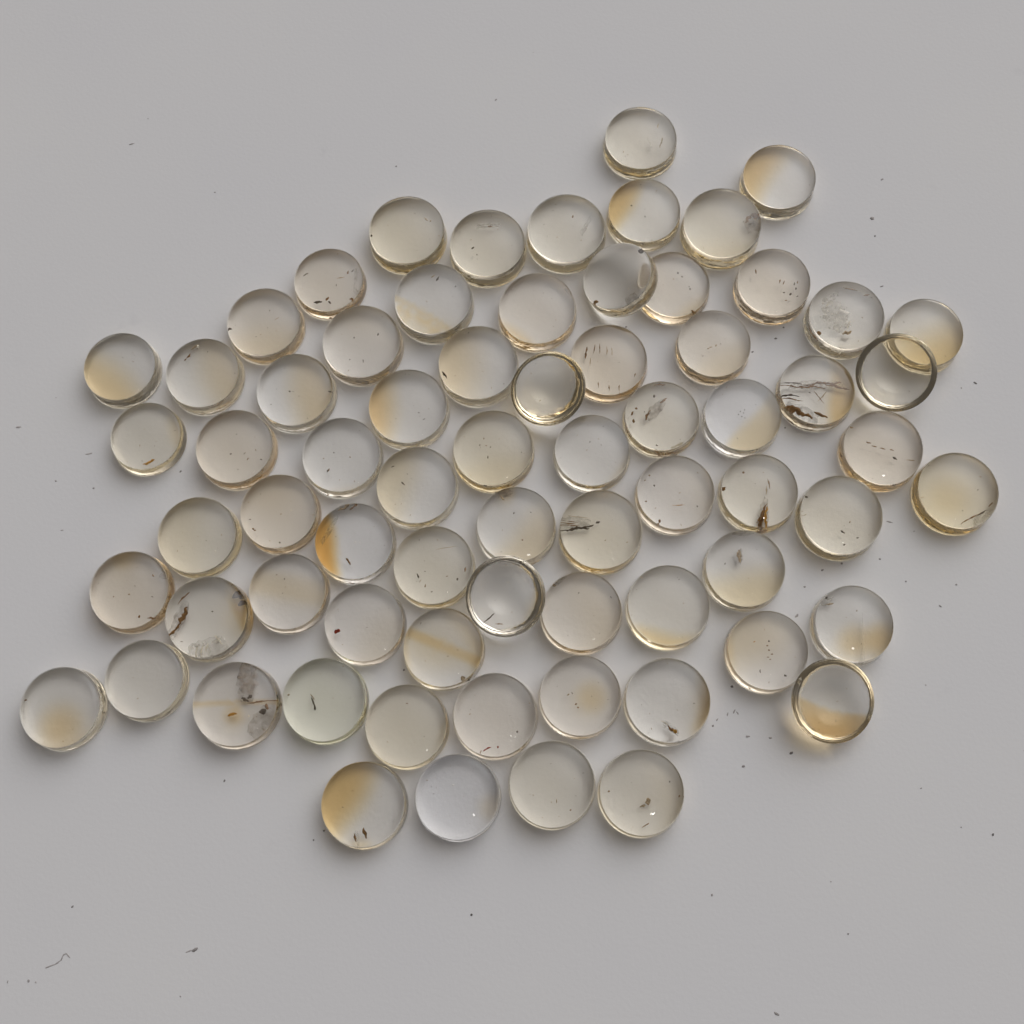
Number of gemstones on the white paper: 70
